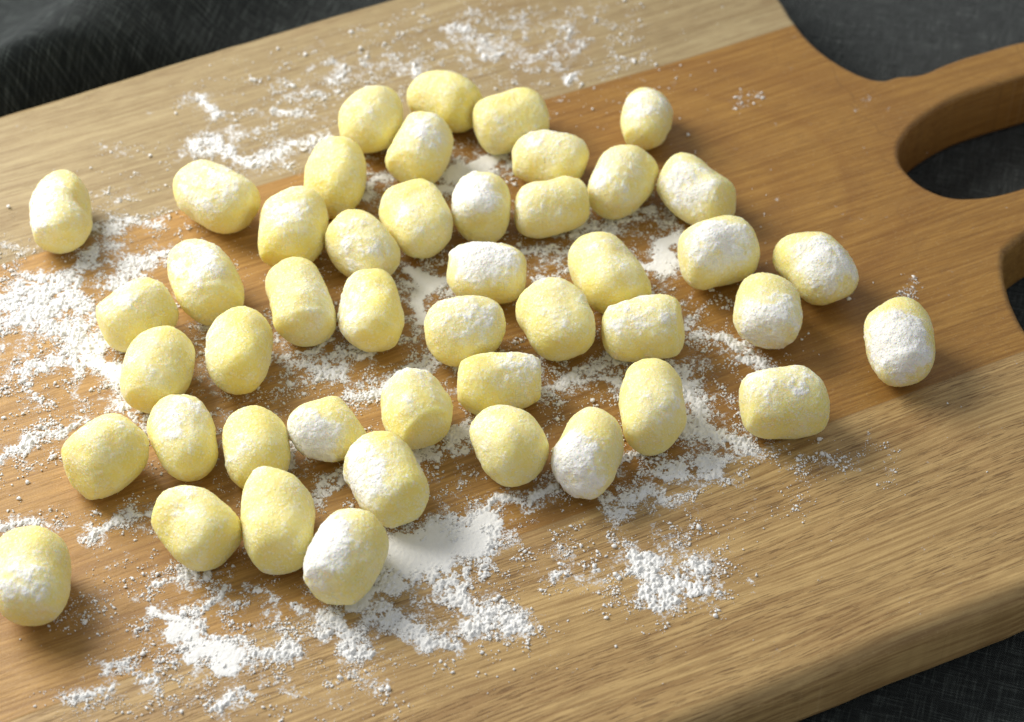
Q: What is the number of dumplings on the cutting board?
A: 46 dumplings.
